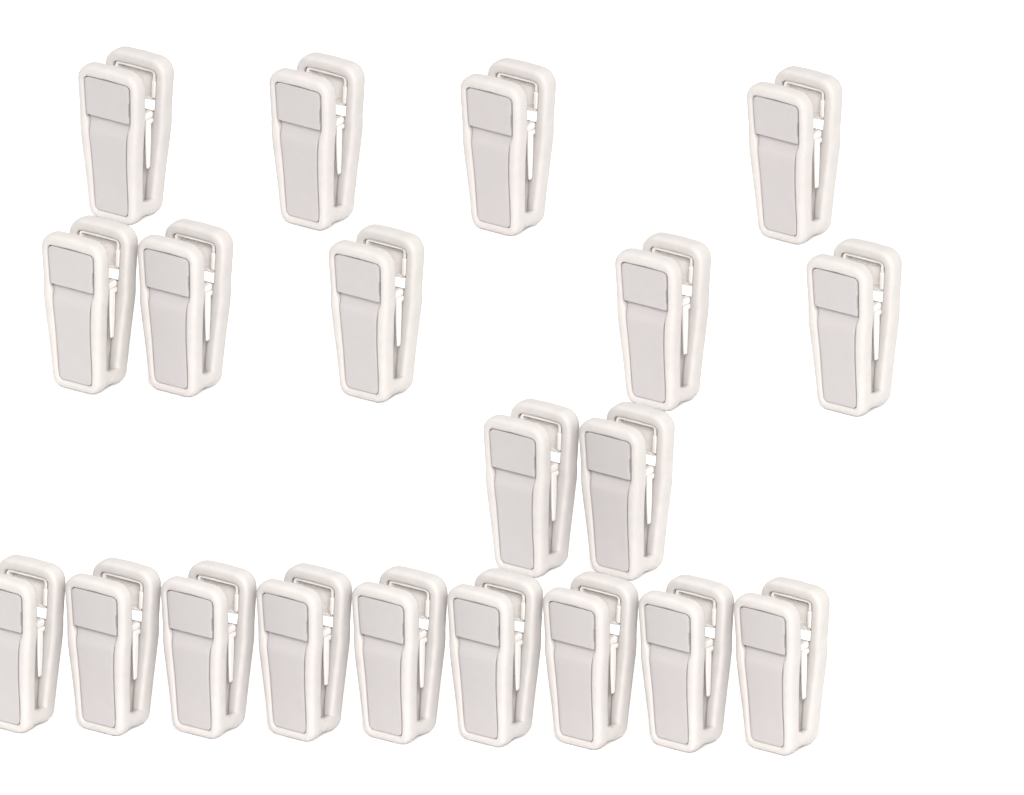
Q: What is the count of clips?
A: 20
